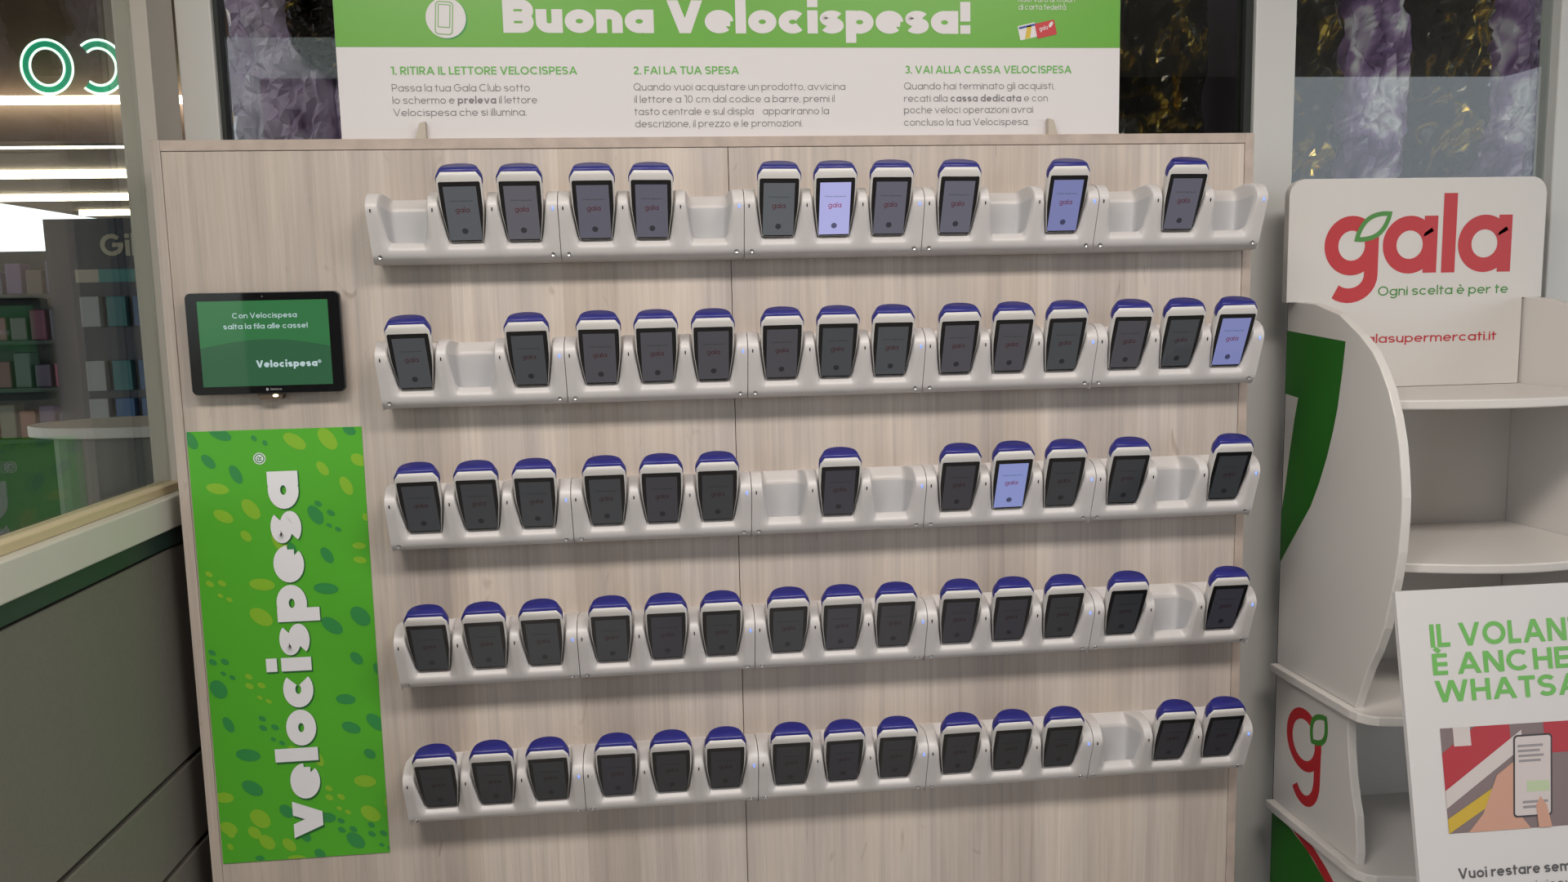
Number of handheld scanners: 64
